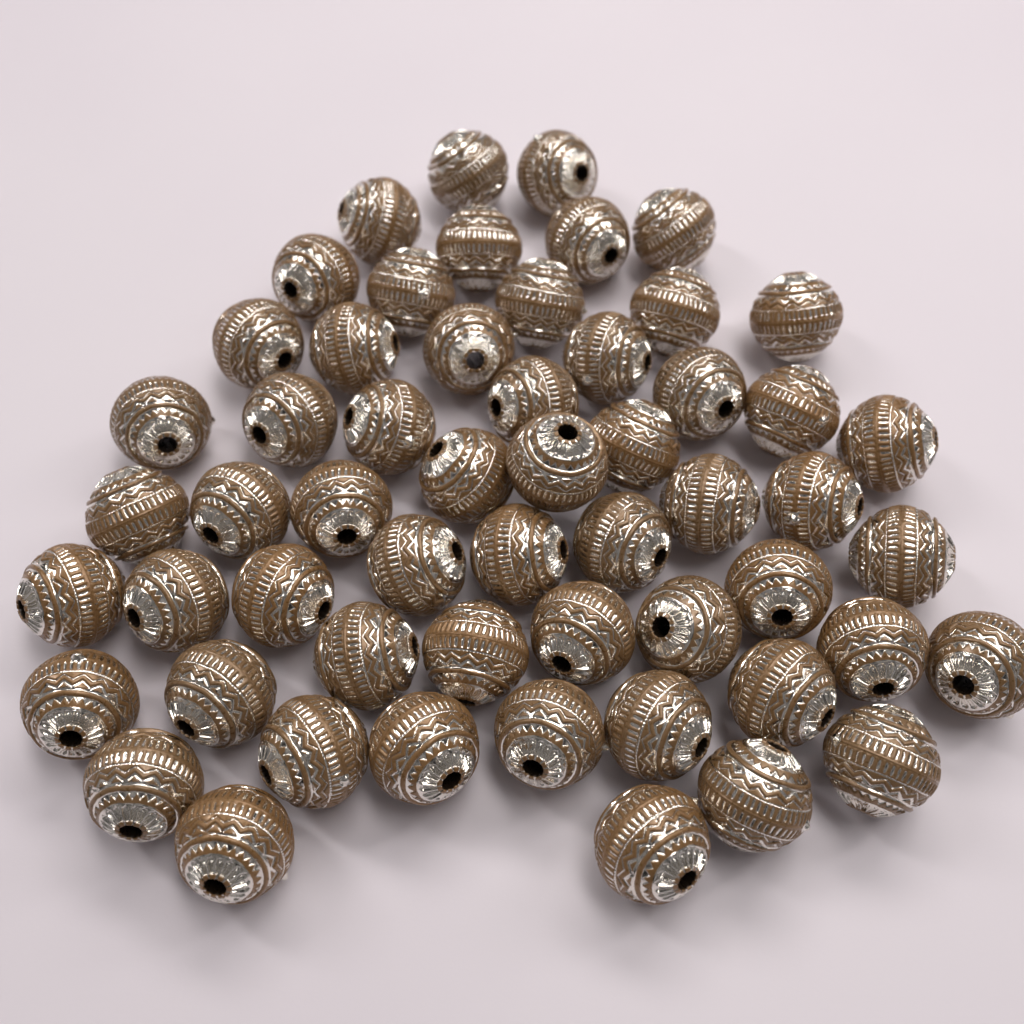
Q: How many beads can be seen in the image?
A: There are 56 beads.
